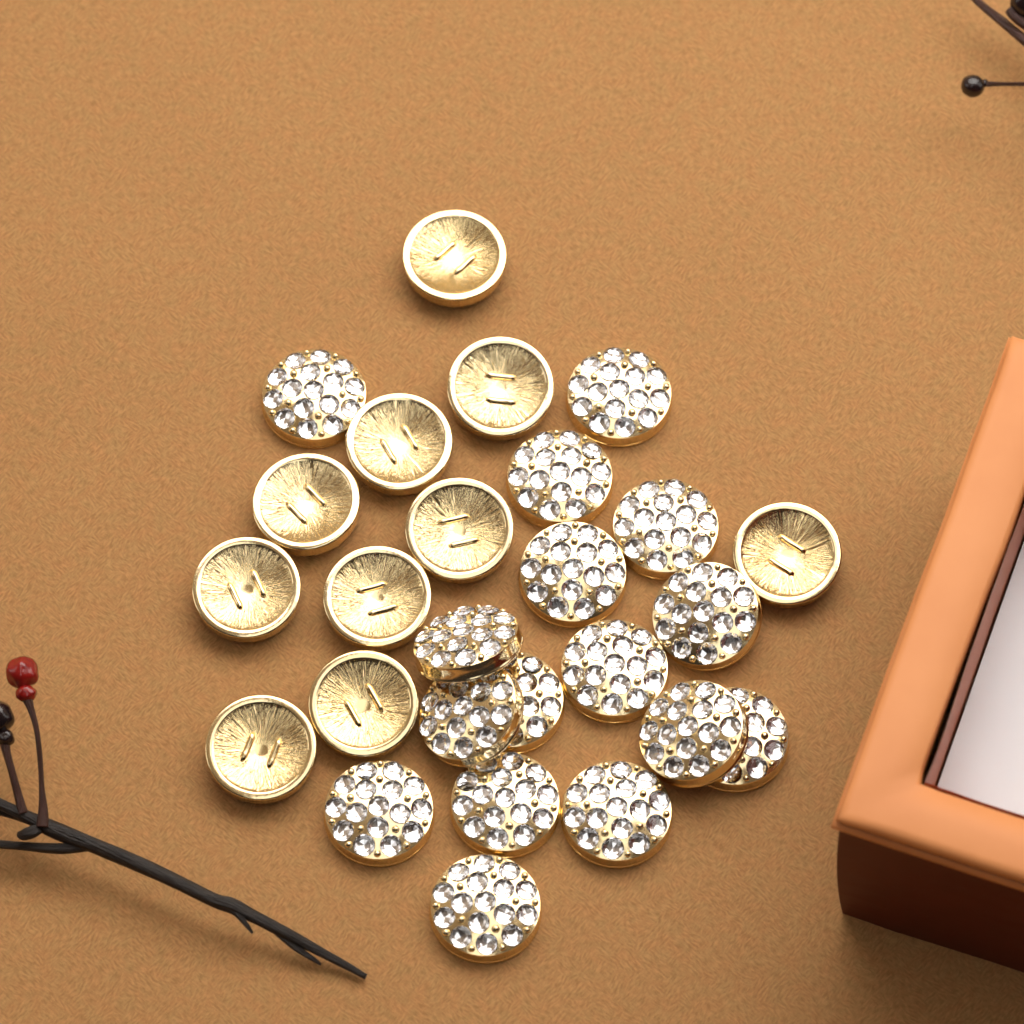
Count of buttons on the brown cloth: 26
